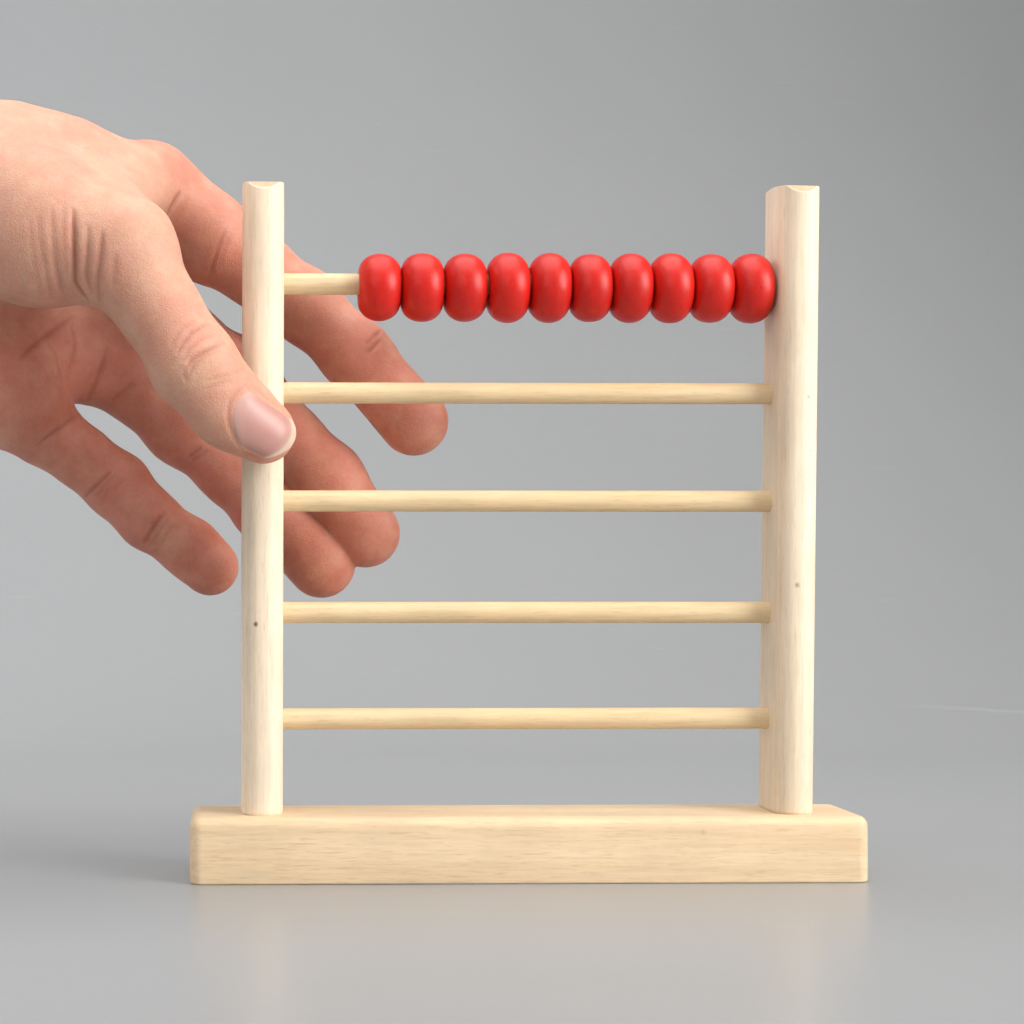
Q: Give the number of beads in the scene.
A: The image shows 10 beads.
